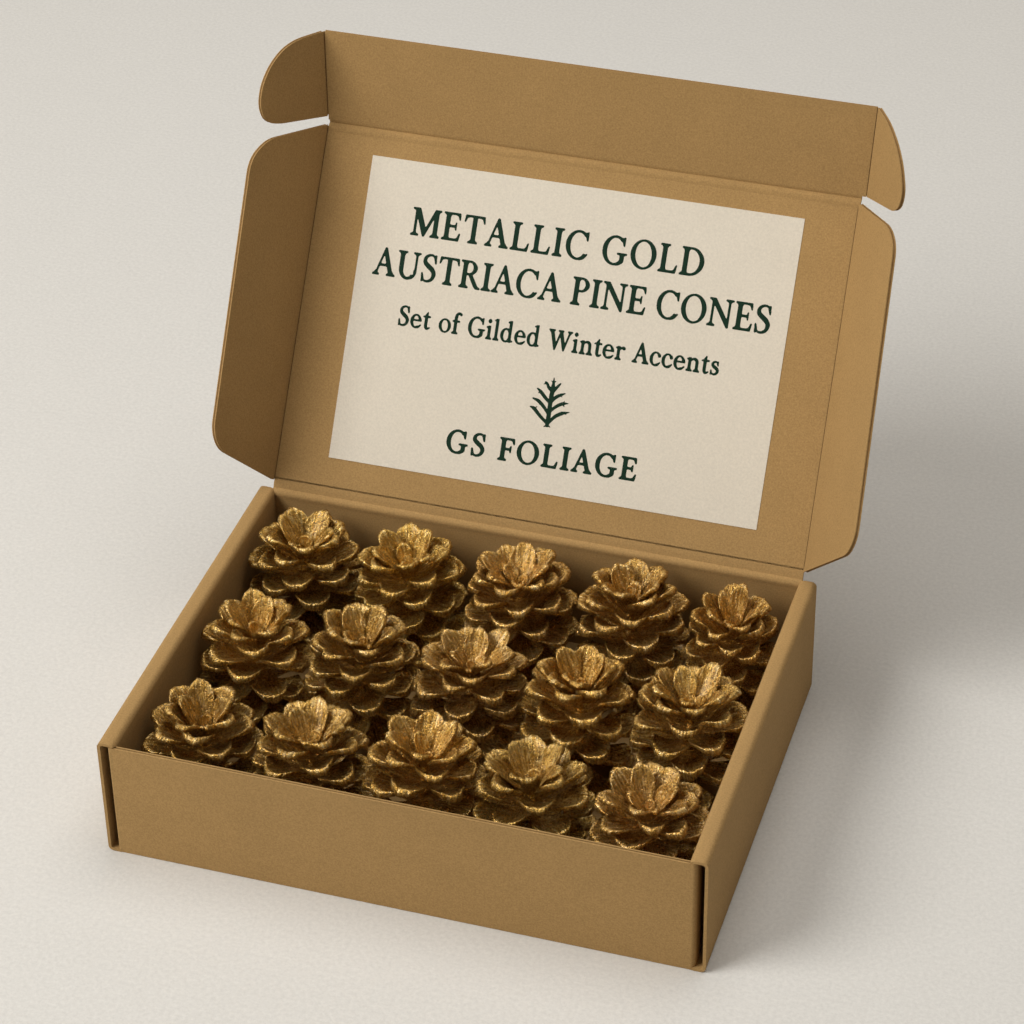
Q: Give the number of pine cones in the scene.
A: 15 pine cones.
